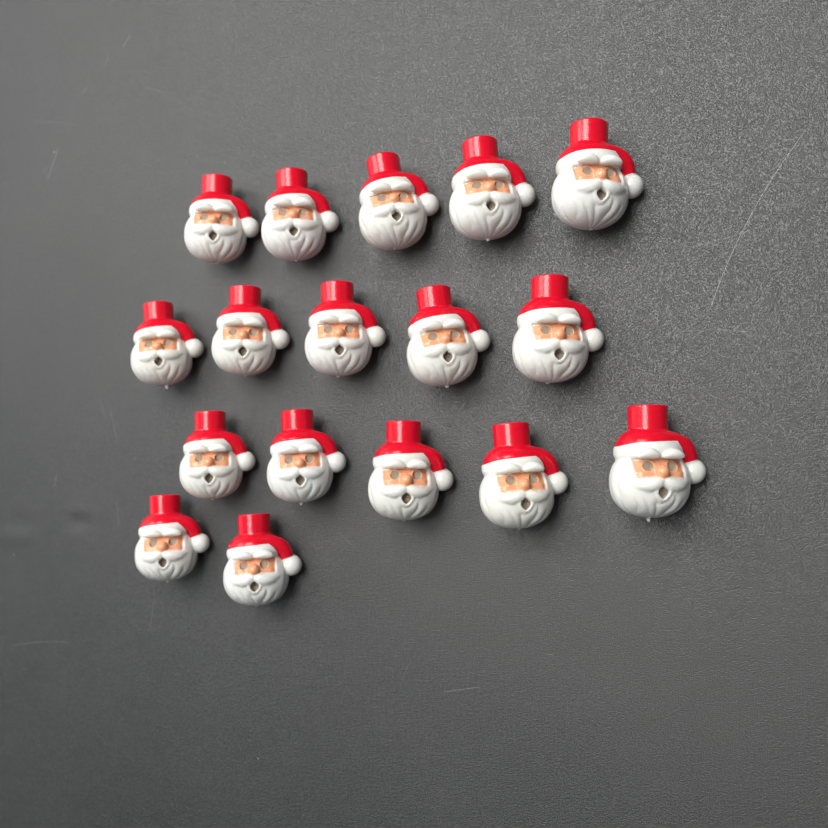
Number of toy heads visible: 17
